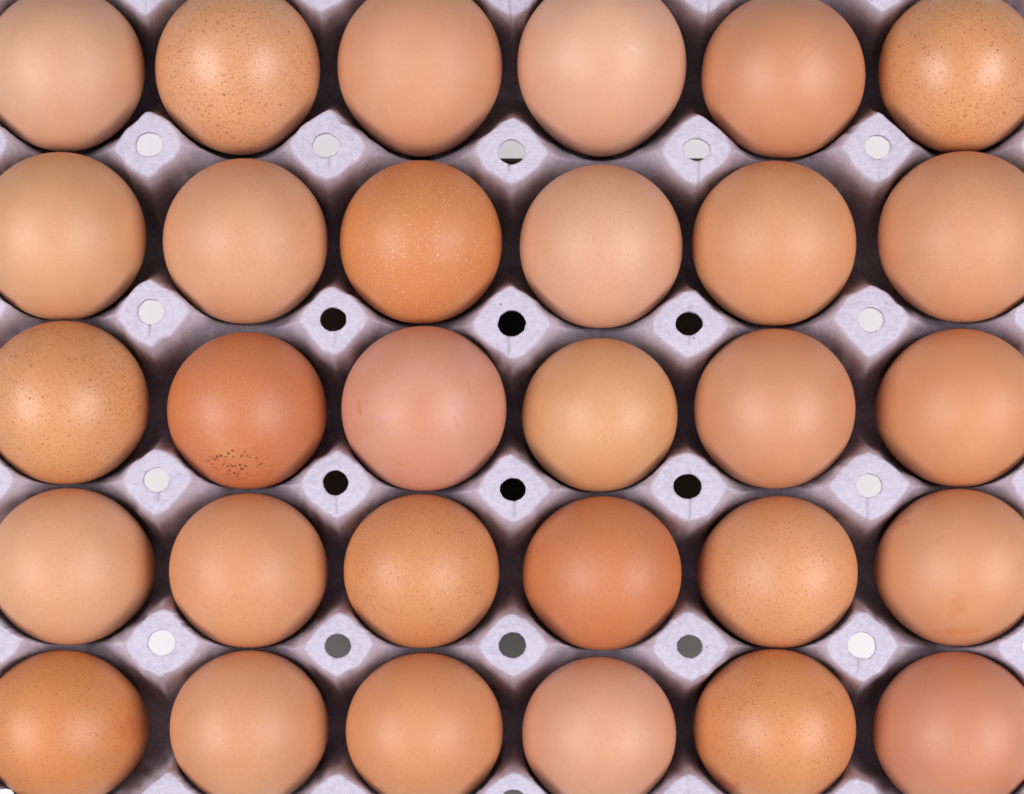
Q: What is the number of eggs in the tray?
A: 30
